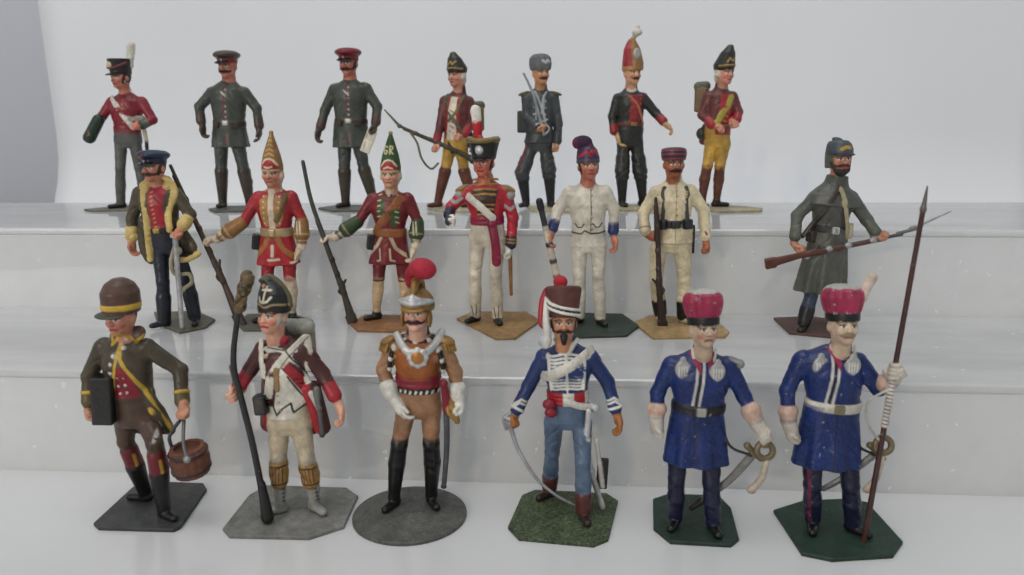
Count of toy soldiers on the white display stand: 20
